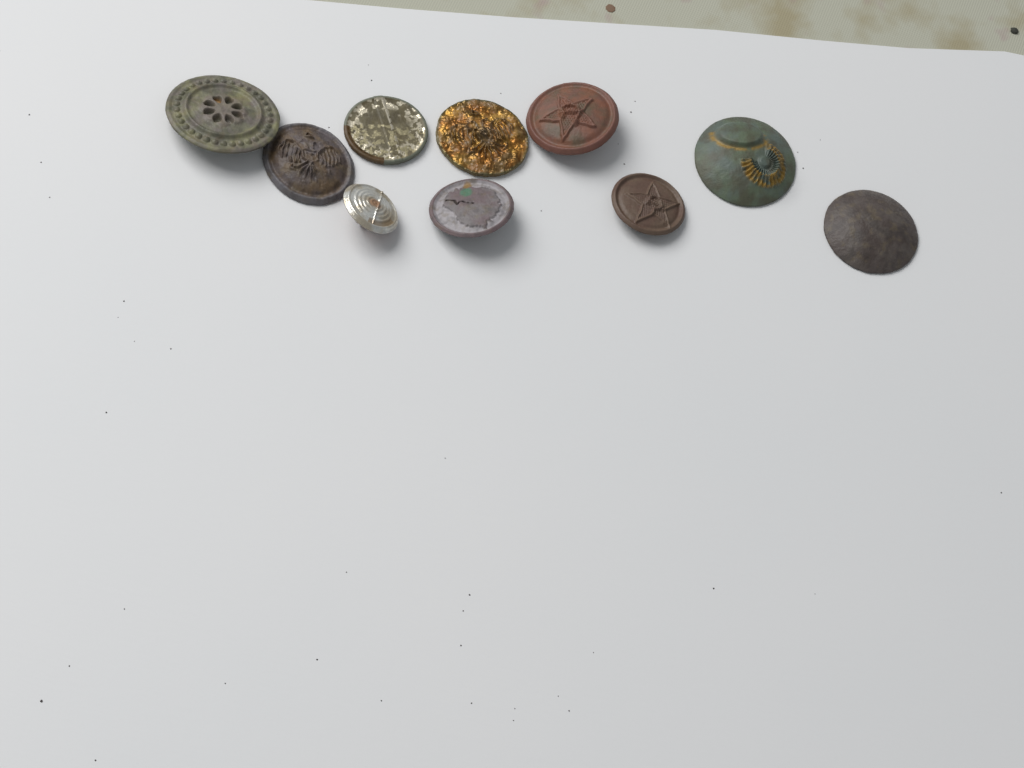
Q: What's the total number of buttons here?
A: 10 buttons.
